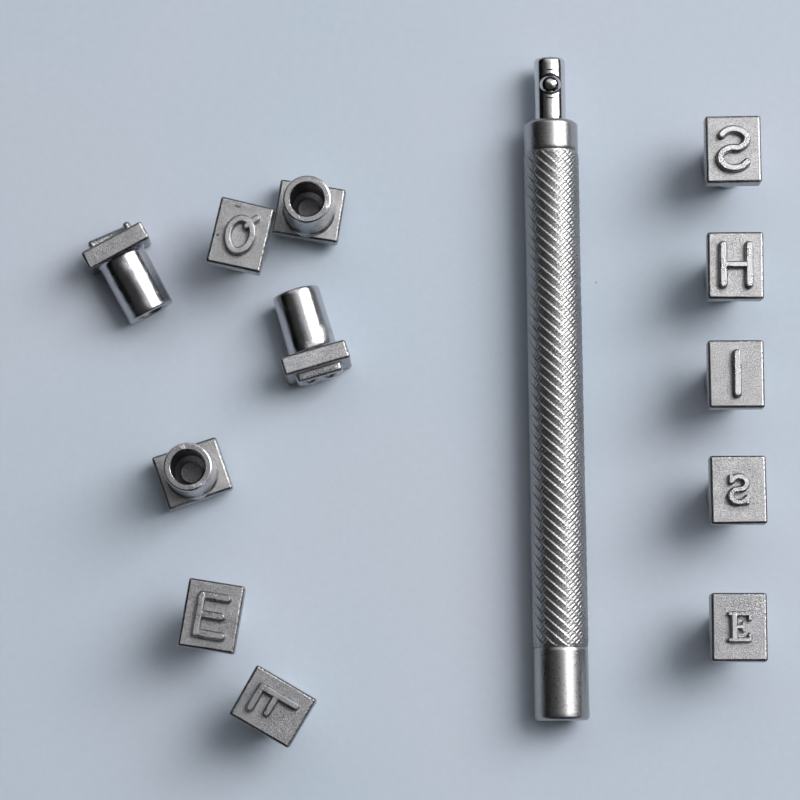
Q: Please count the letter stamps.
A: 12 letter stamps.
